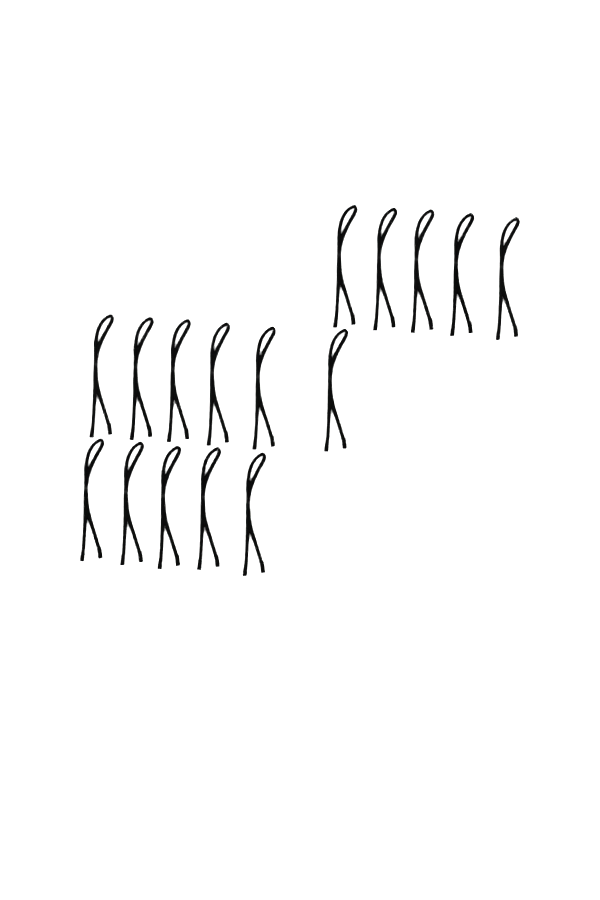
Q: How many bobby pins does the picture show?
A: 16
